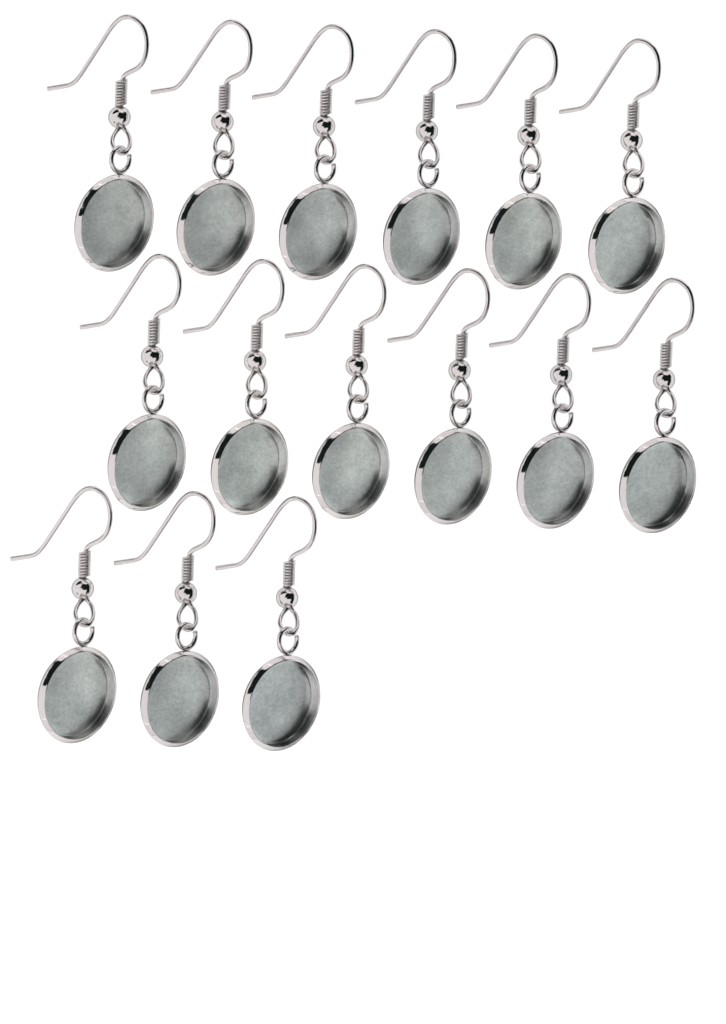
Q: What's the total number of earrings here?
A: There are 15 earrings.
